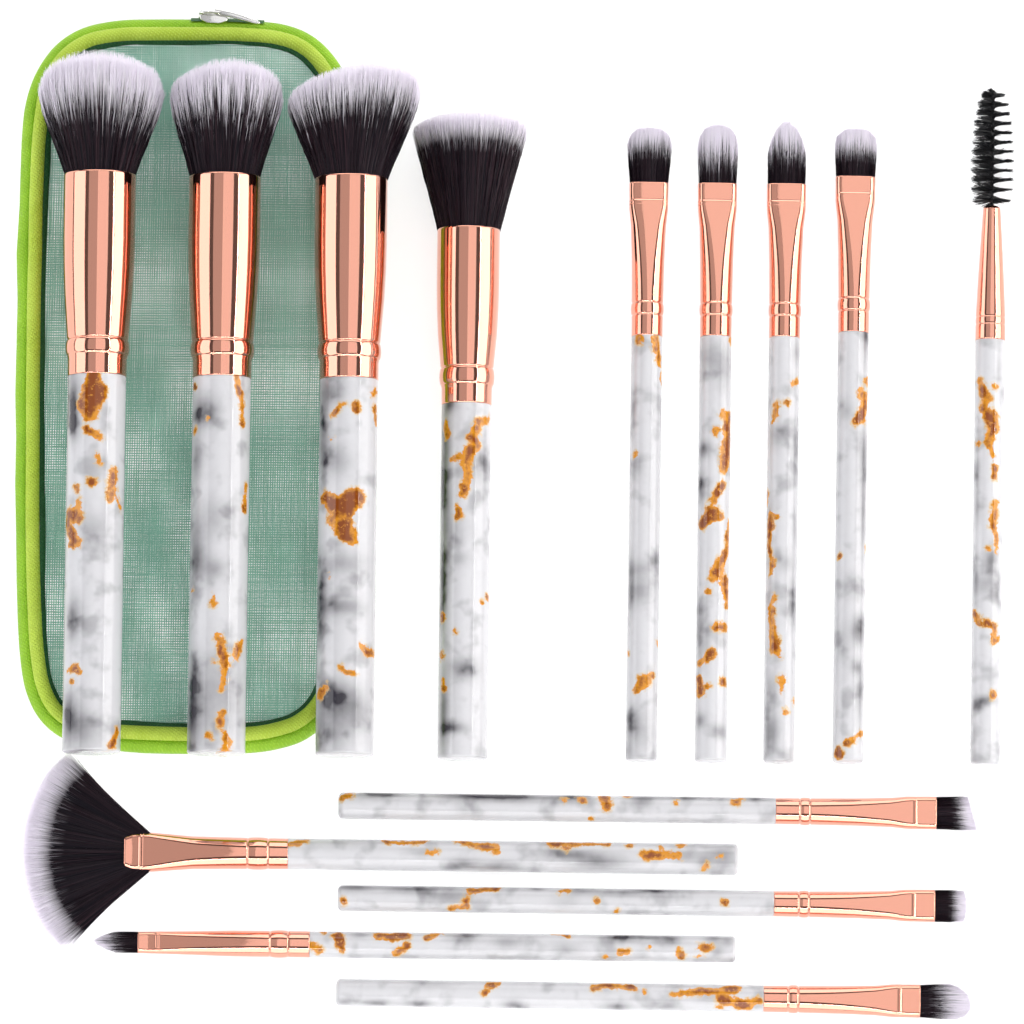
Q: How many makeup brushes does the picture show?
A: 14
